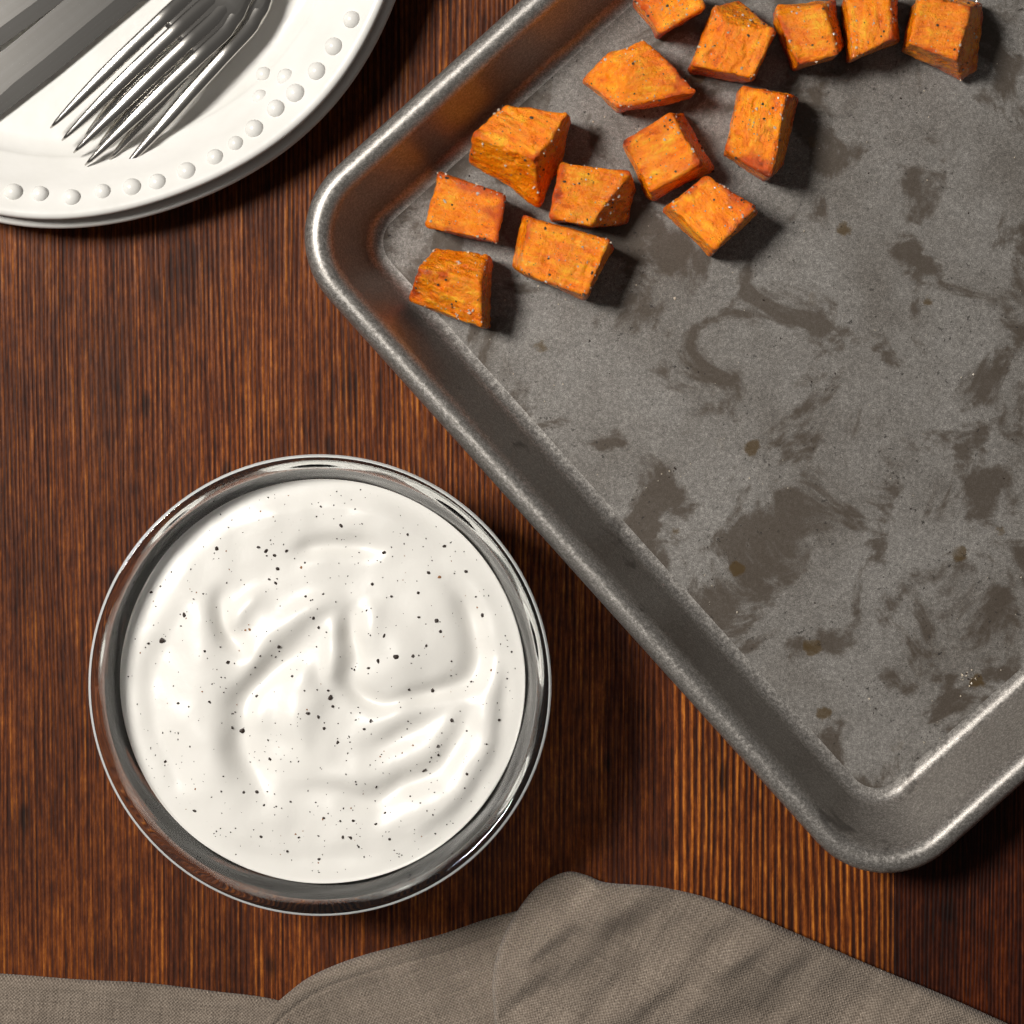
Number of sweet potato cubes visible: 14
